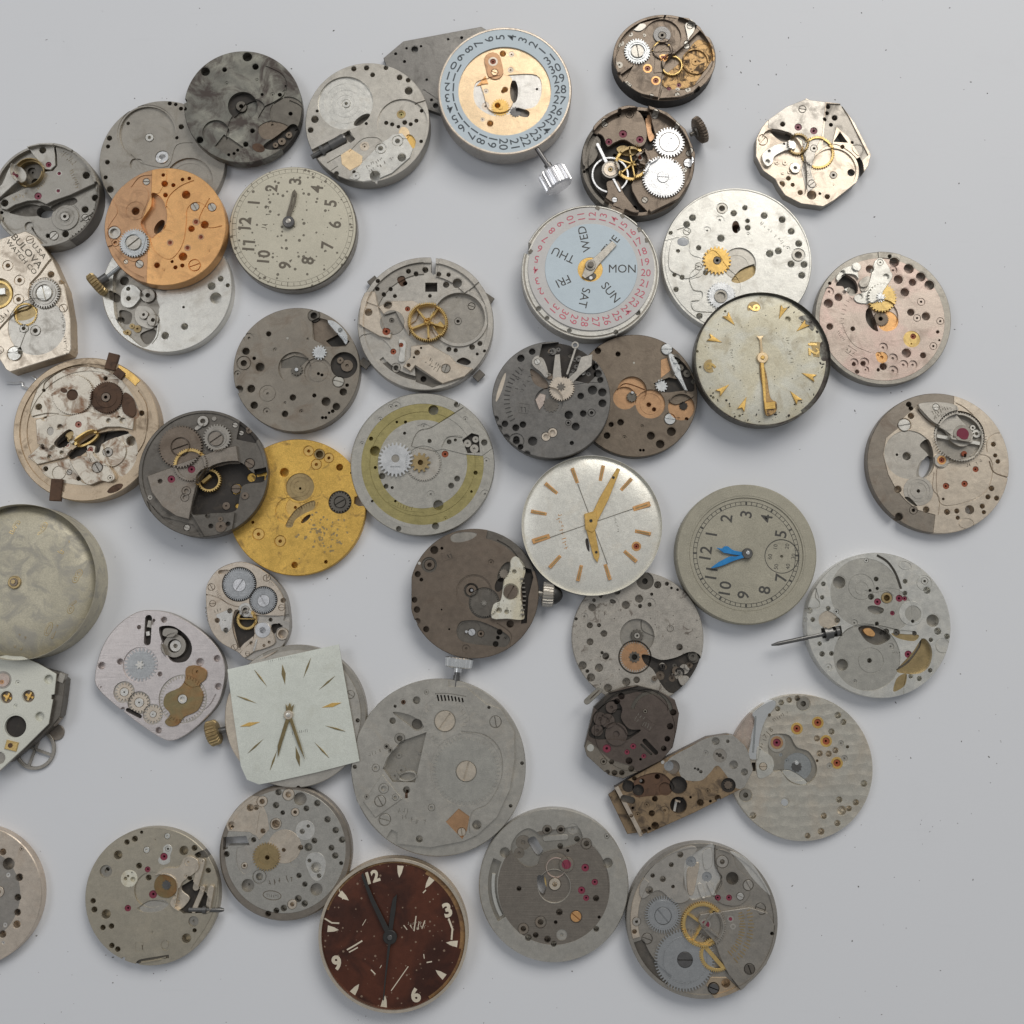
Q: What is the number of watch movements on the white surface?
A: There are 46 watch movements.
